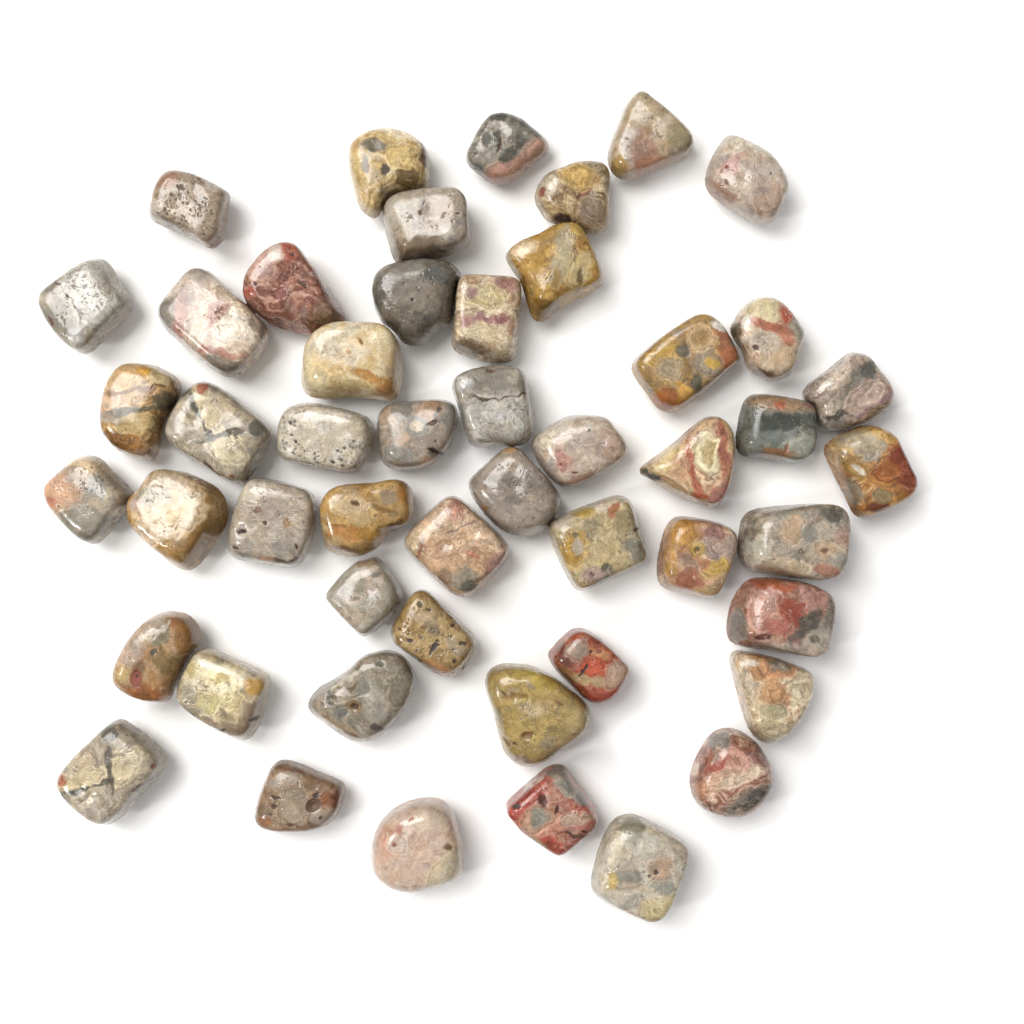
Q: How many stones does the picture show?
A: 50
